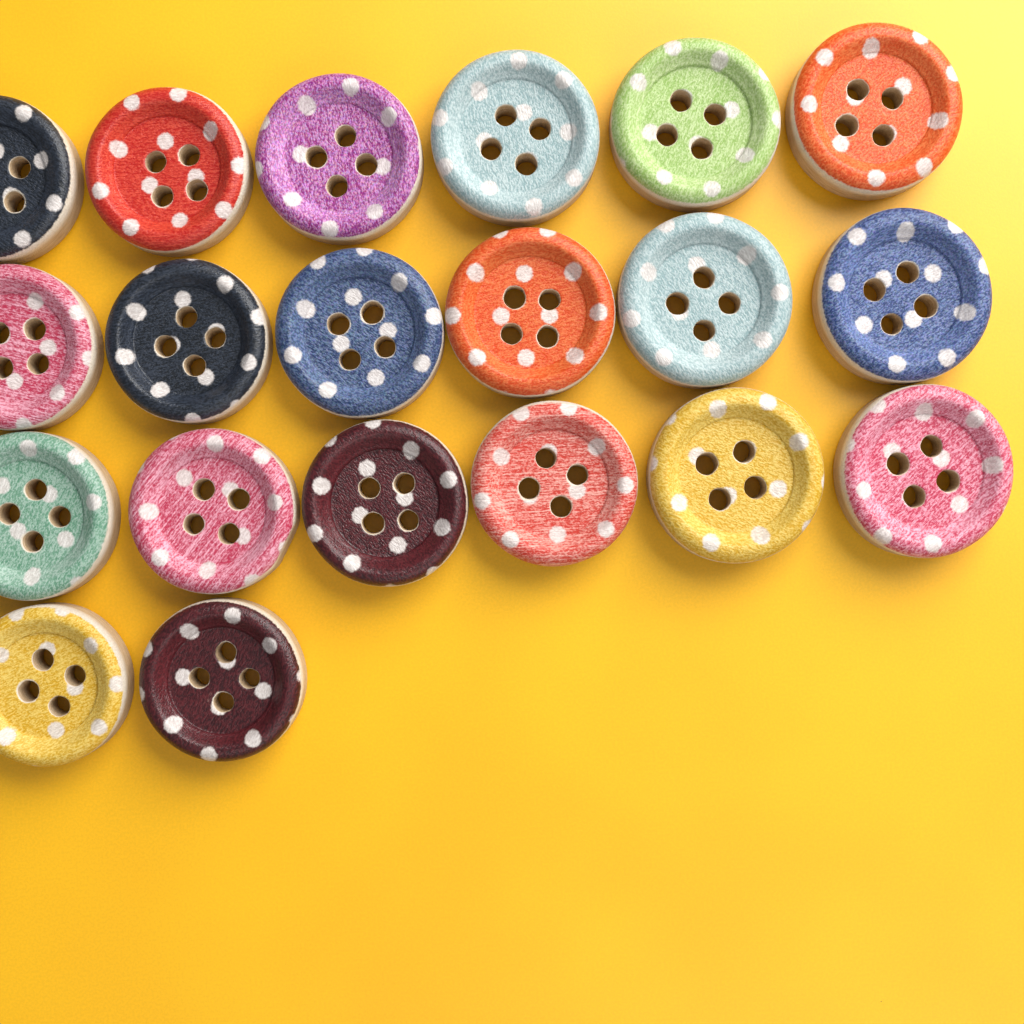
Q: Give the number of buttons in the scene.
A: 20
